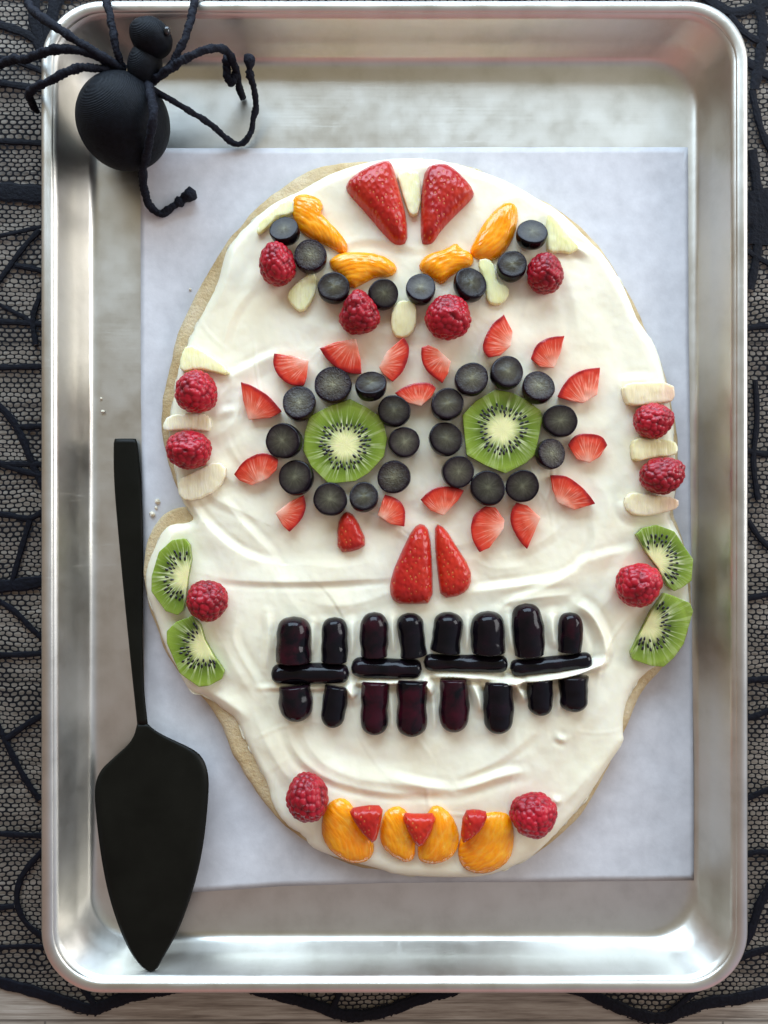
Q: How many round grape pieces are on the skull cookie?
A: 28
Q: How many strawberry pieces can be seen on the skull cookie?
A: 25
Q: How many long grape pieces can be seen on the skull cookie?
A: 20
